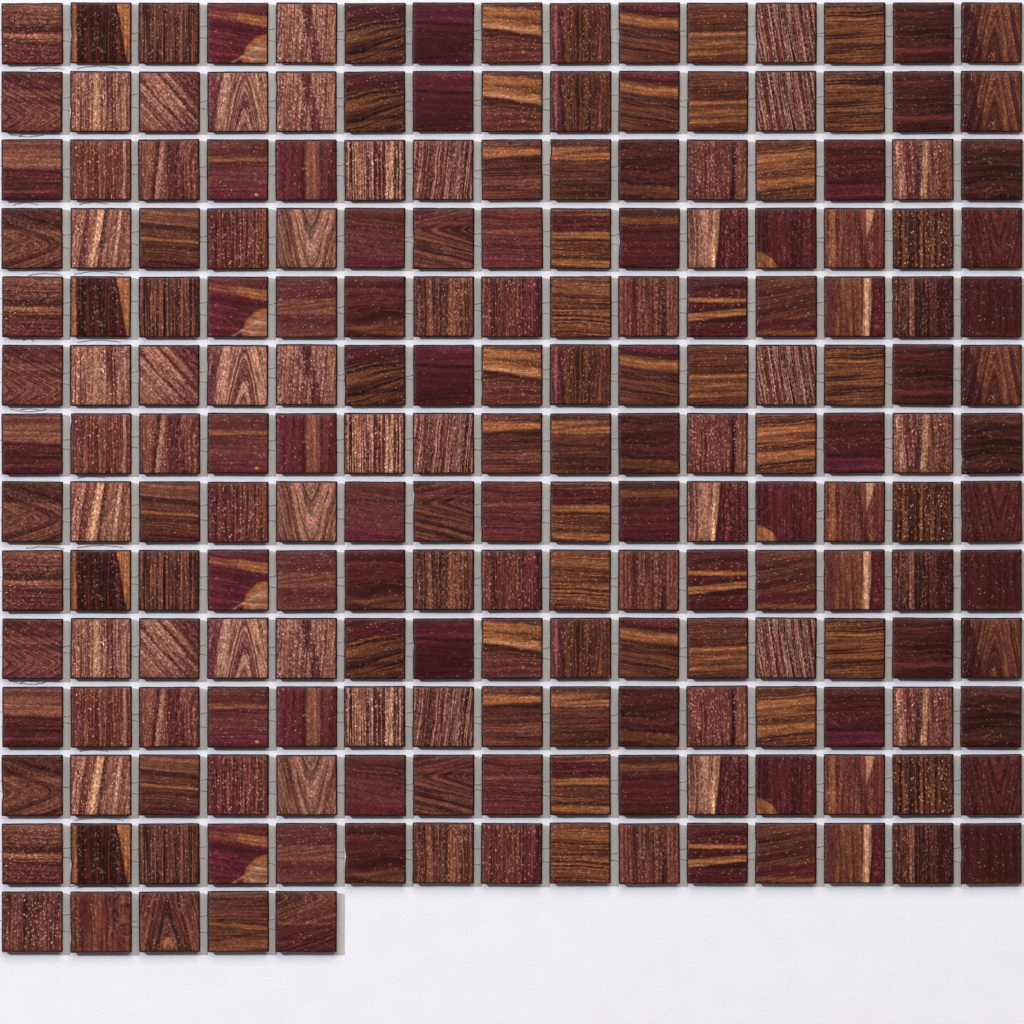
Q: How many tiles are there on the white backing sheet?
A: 200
